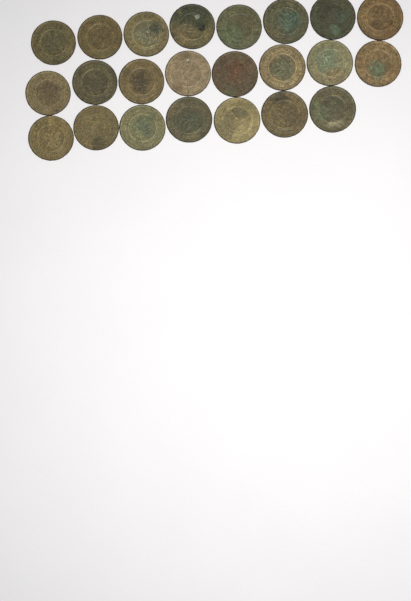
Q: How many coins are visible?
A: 23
